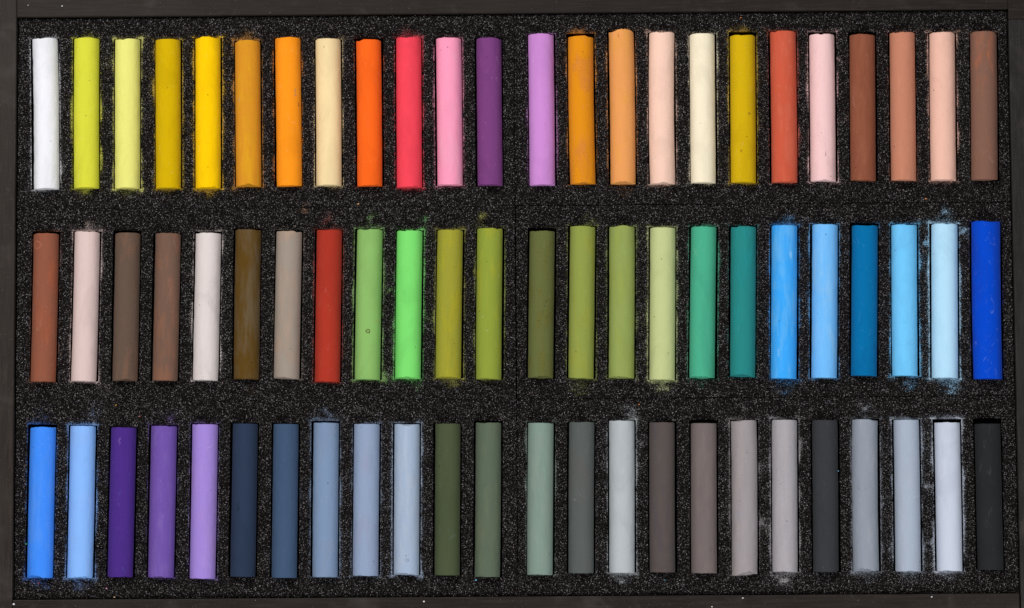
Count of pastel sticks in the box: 72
